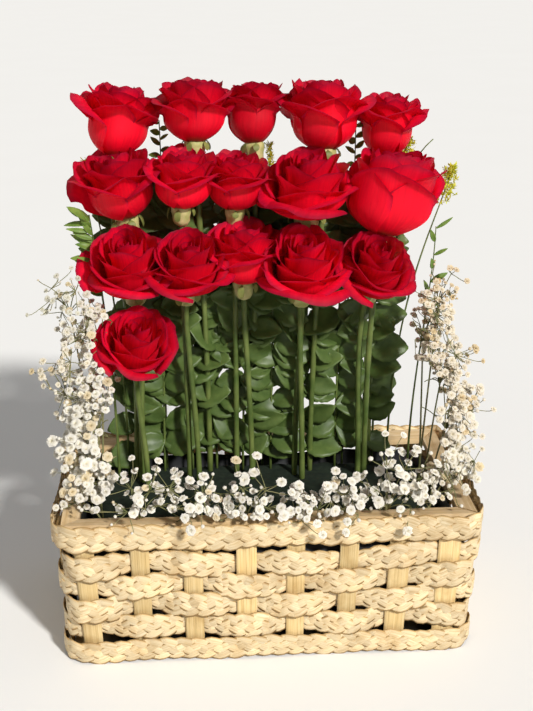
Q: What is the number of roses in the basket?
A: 16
